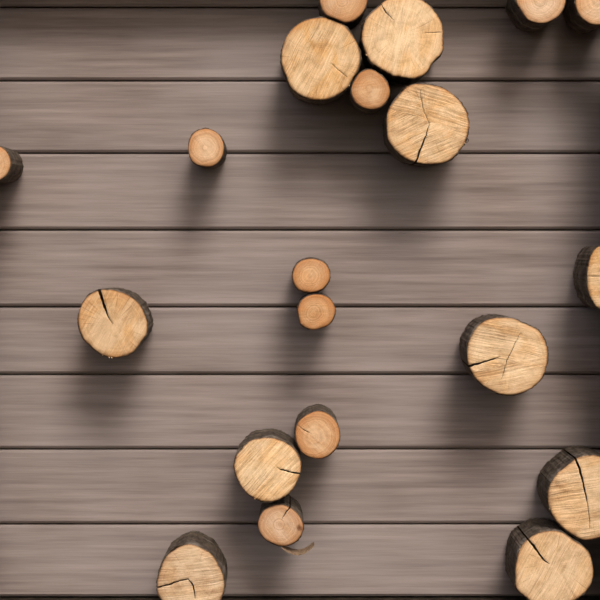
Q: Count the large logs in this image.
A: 10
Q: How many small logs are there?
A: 10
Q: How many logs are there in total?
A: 20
